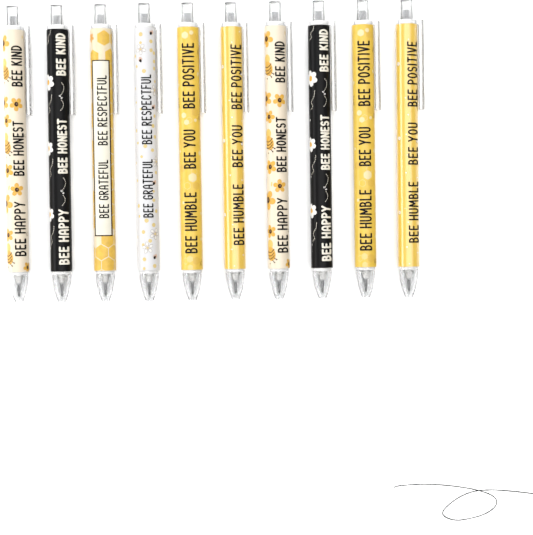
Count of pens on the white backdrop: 10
